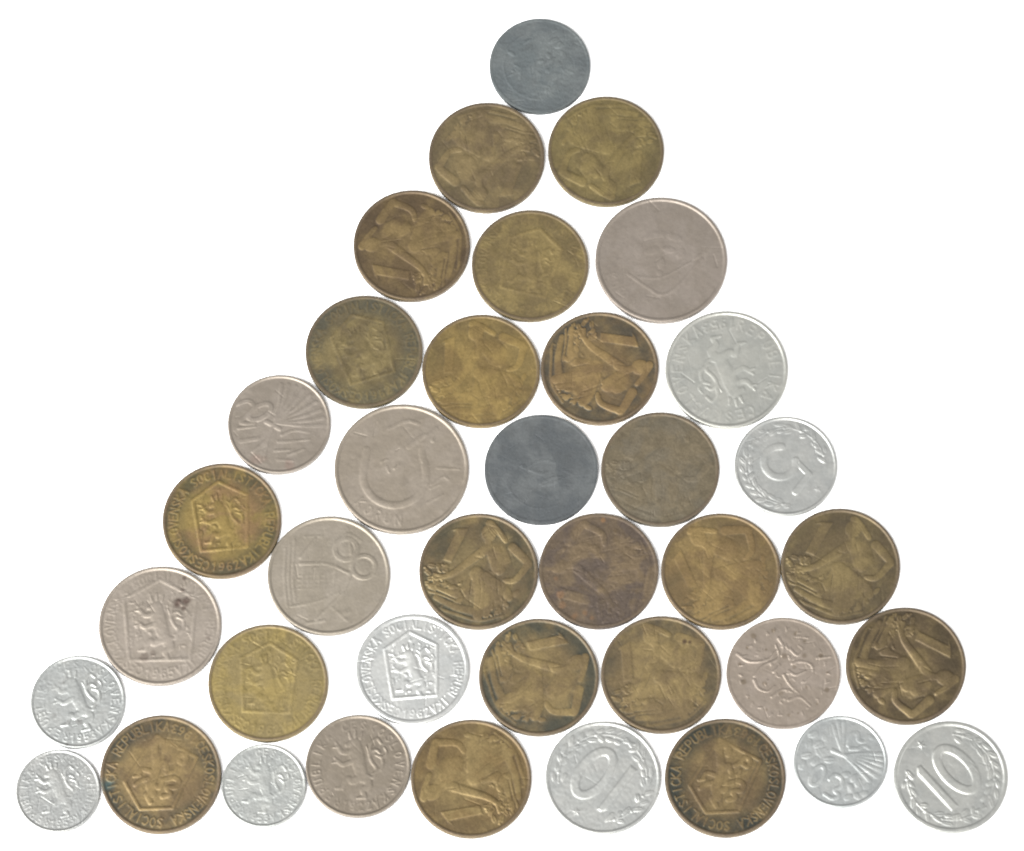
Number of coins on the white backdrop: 38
